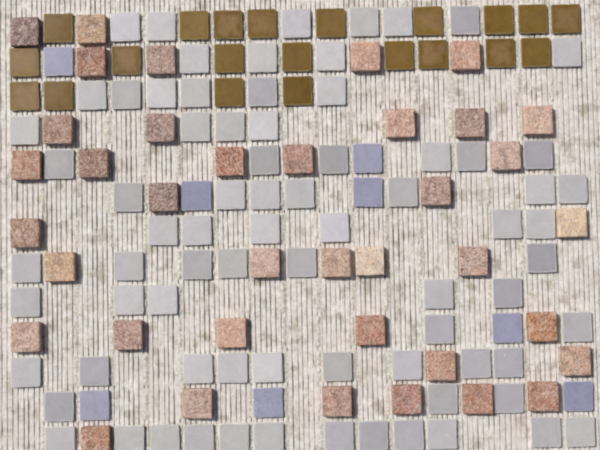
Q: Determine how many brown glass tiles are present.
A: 21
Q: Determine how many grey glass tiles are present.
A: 76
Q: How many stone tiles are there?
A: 38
